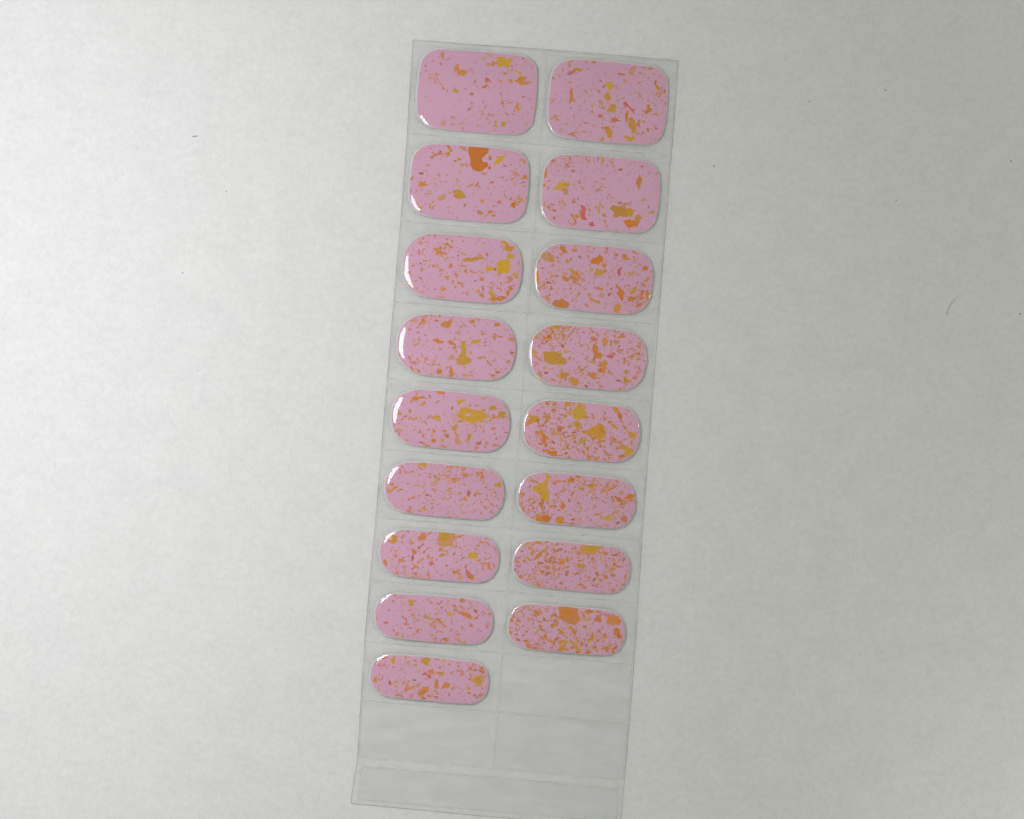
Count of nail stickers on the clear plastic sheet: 17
